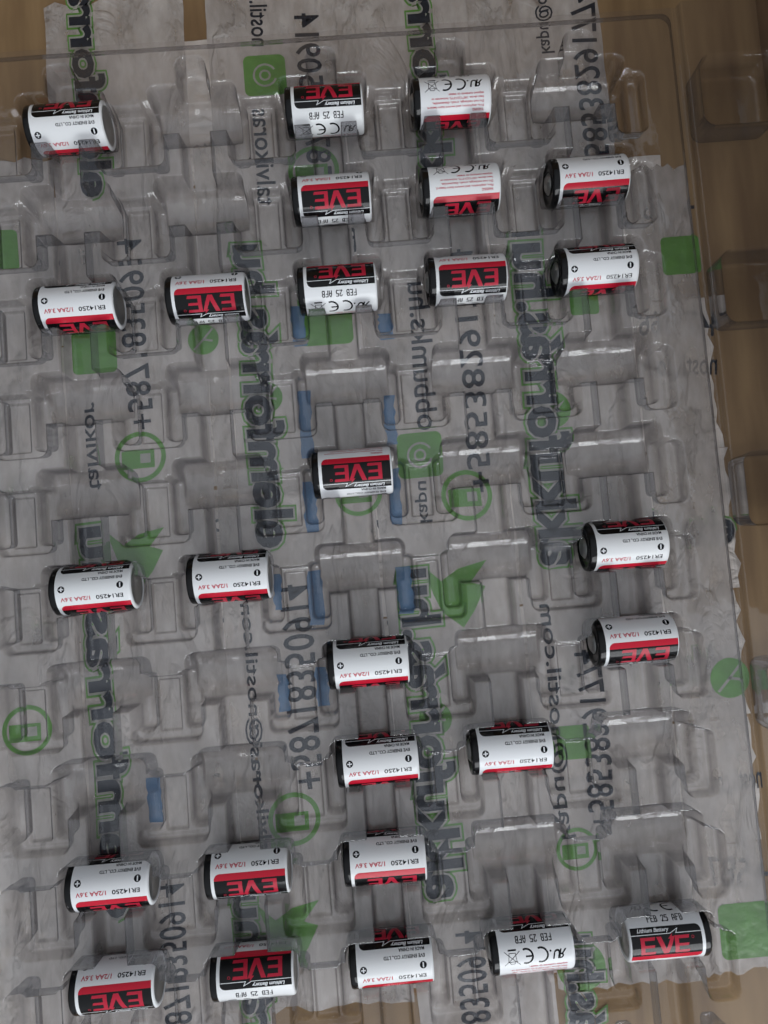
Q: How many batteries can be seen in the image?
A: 27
